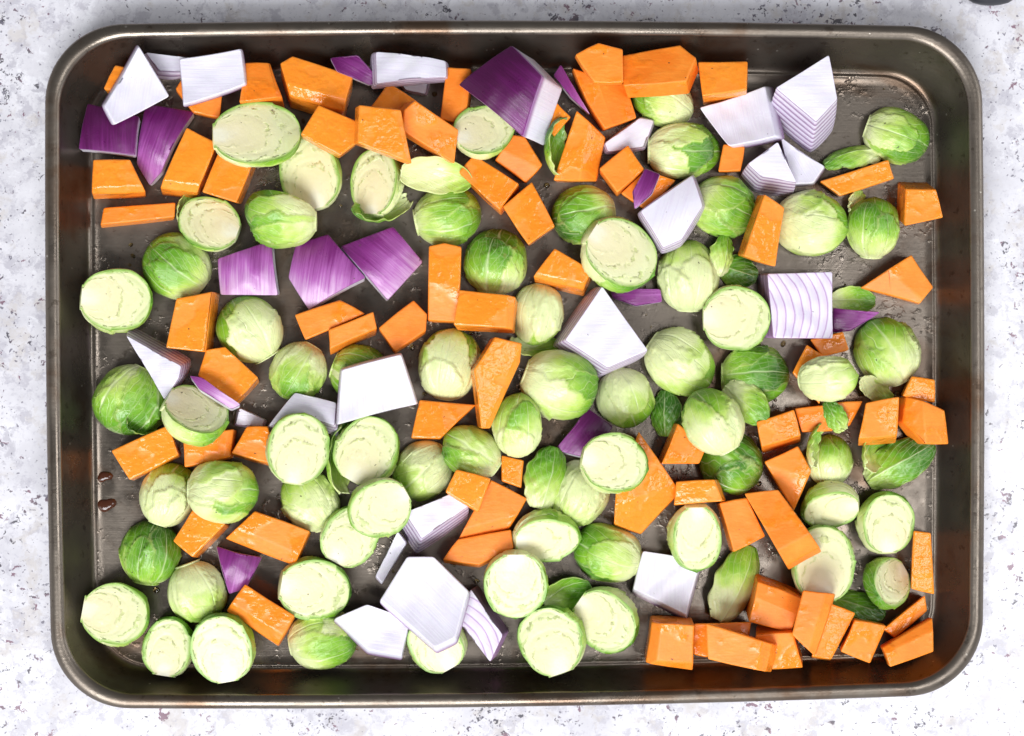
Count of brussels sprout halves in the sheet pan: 66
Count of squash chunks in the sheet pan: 74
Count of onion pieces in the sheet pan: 37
